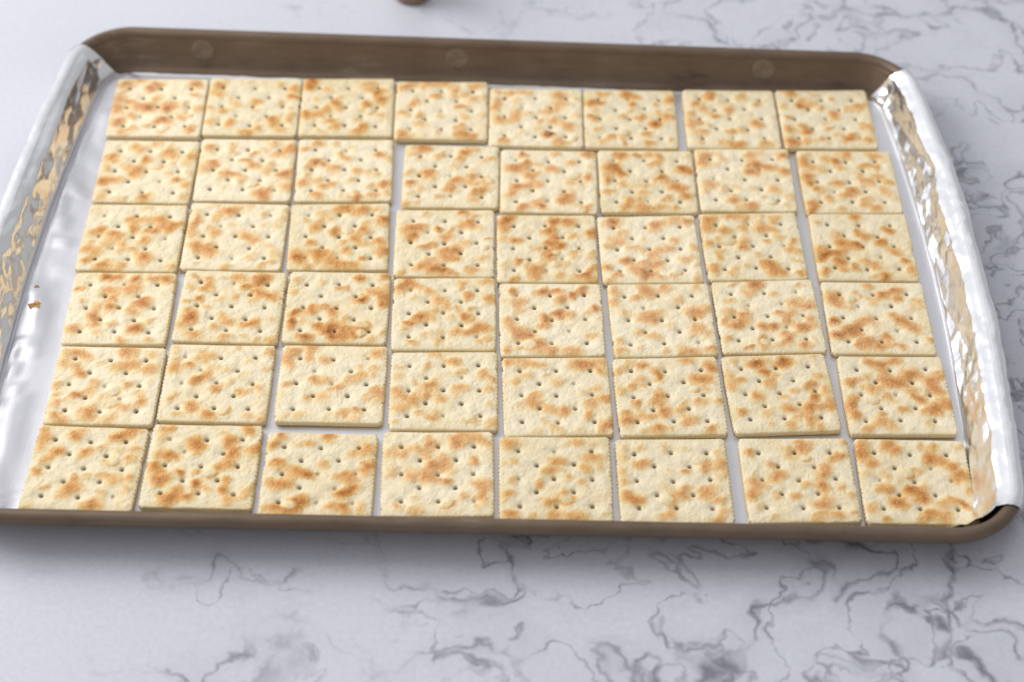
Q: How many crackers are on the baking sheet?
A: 48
